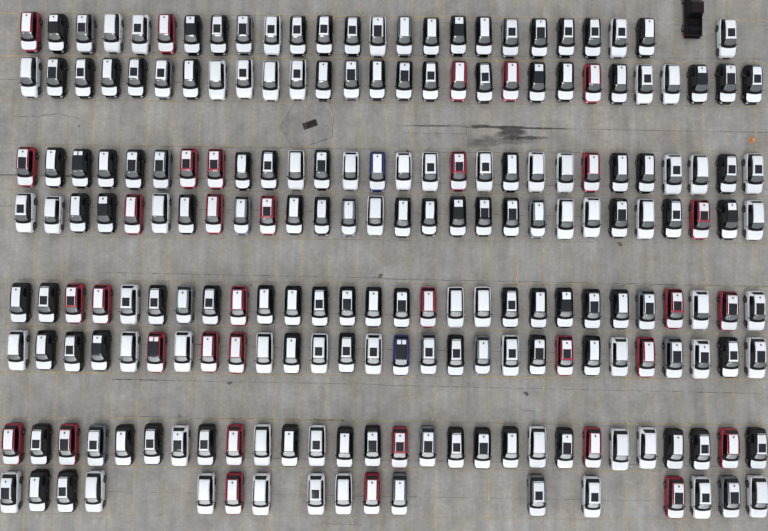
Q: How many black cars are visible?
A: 93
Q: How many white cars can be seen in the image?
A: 61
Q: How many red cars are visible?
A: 34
